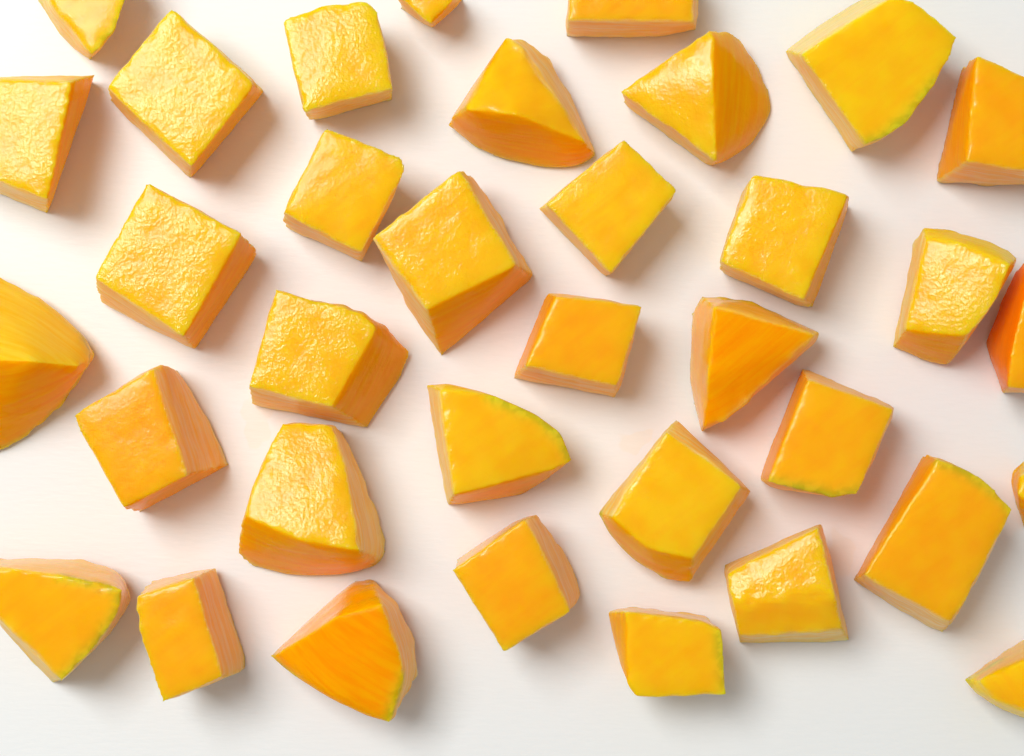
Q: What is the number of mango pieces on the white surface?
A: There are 35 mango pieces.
